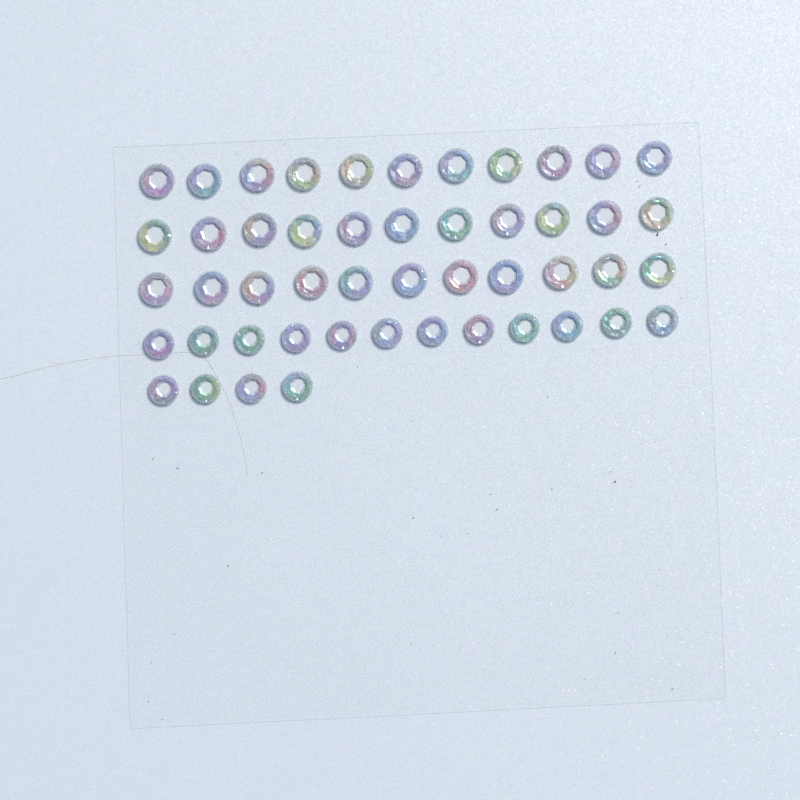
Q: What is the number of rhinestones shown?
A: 49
